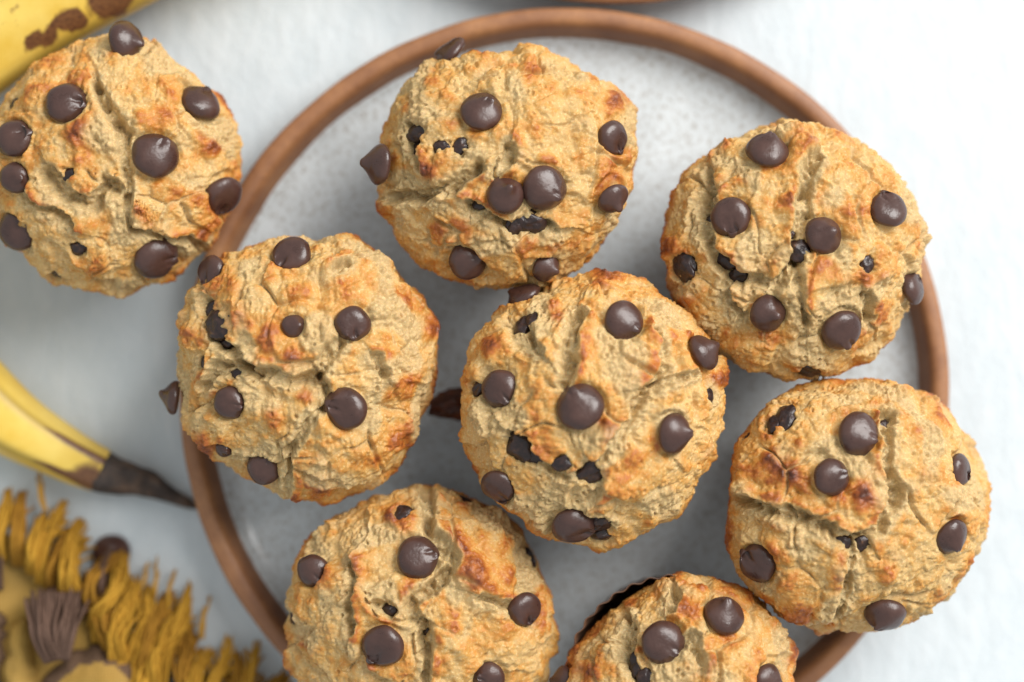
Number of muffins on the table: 8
